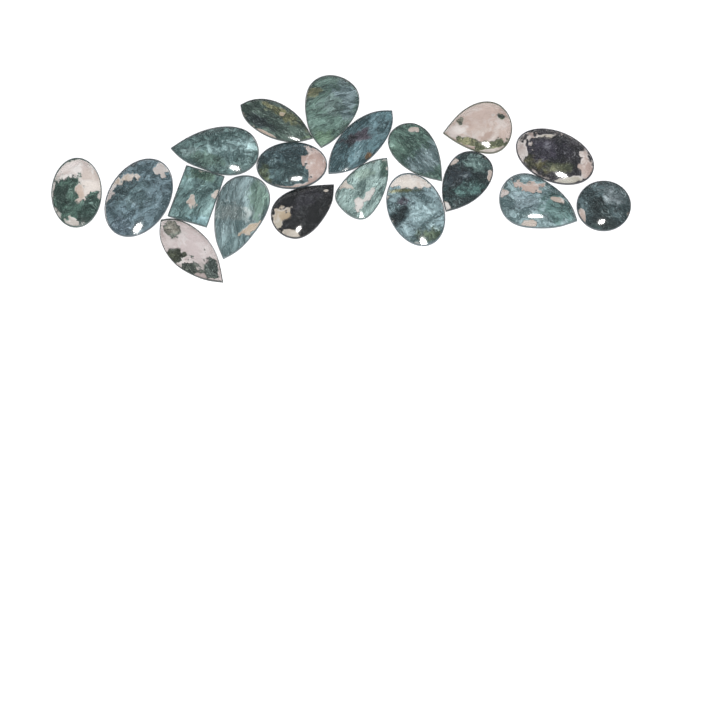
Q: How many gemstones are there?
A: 19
